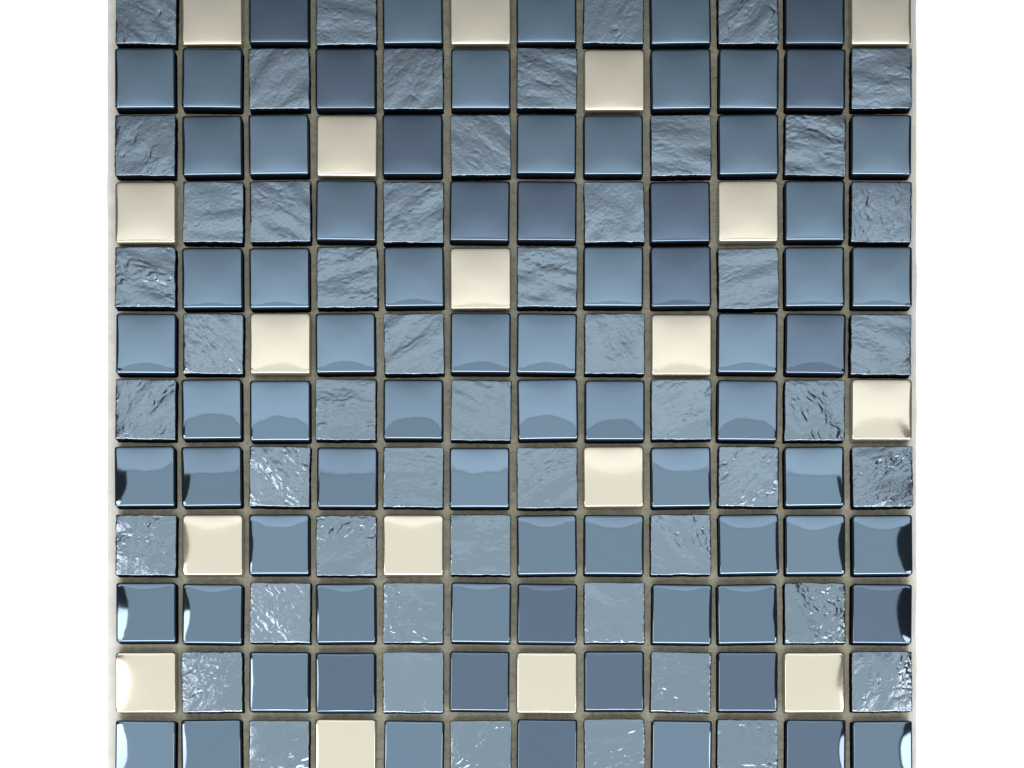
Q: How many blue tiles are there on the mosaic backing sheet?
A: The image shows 126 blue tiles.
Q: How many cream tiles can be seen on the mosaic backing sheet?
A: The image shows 18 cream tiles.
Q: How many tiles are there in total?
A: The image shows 144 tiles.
